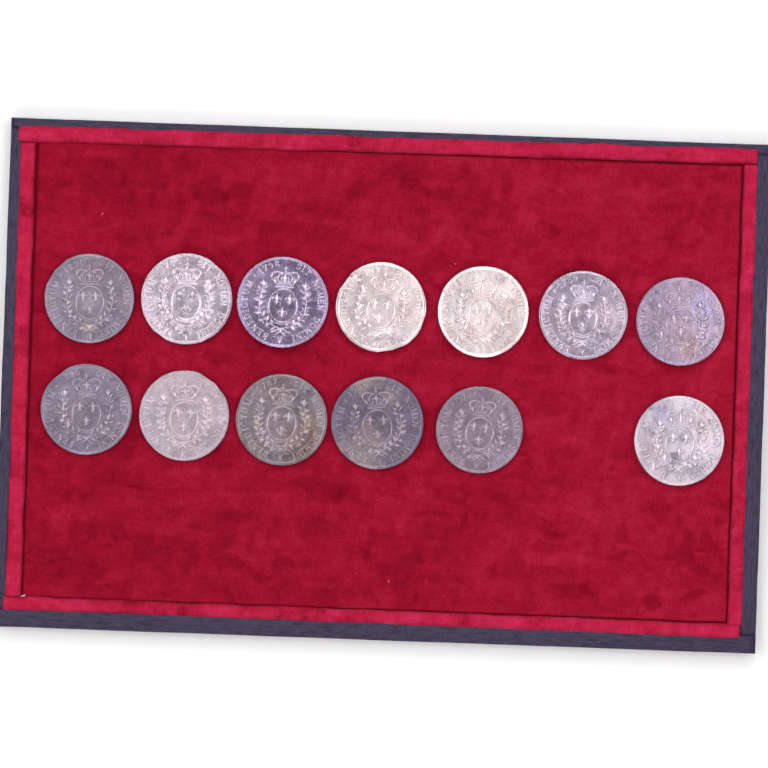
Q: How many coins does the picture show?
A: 13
